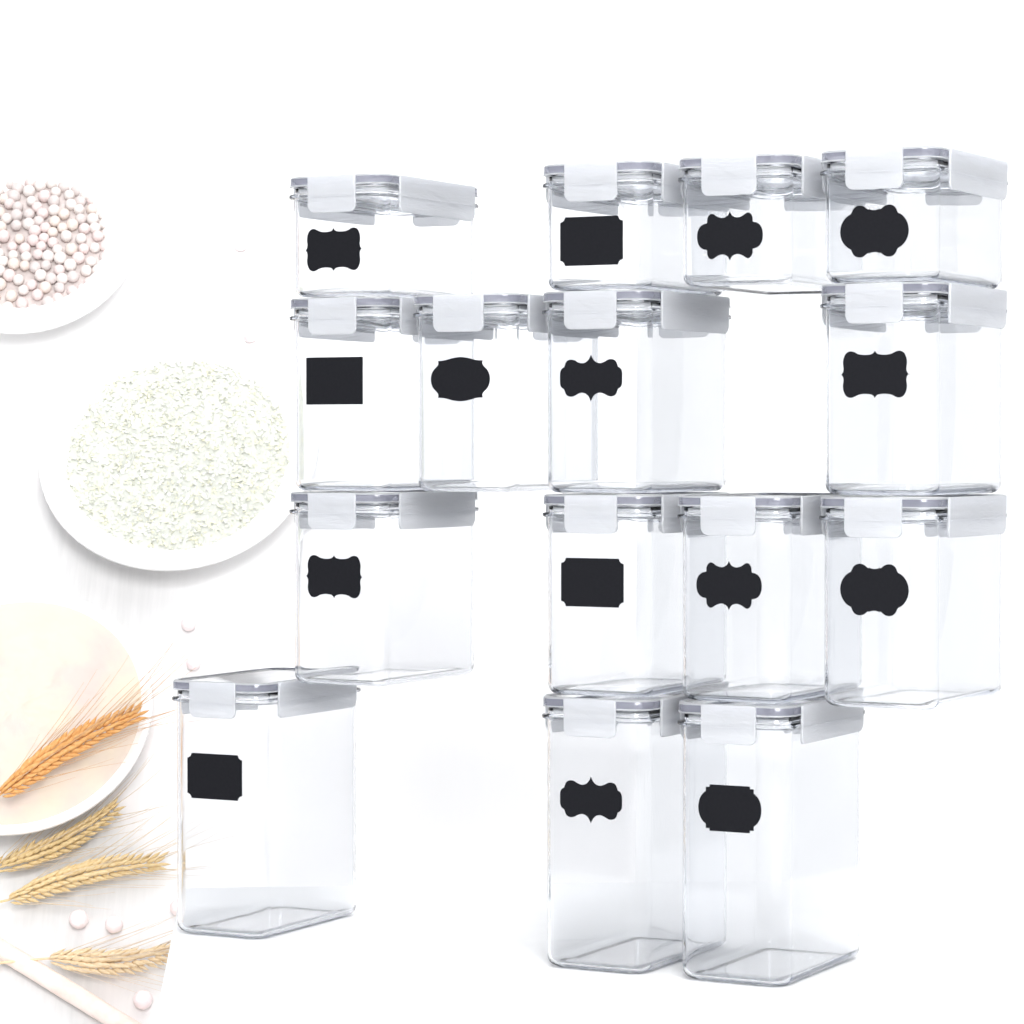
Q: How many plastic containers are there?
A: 15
